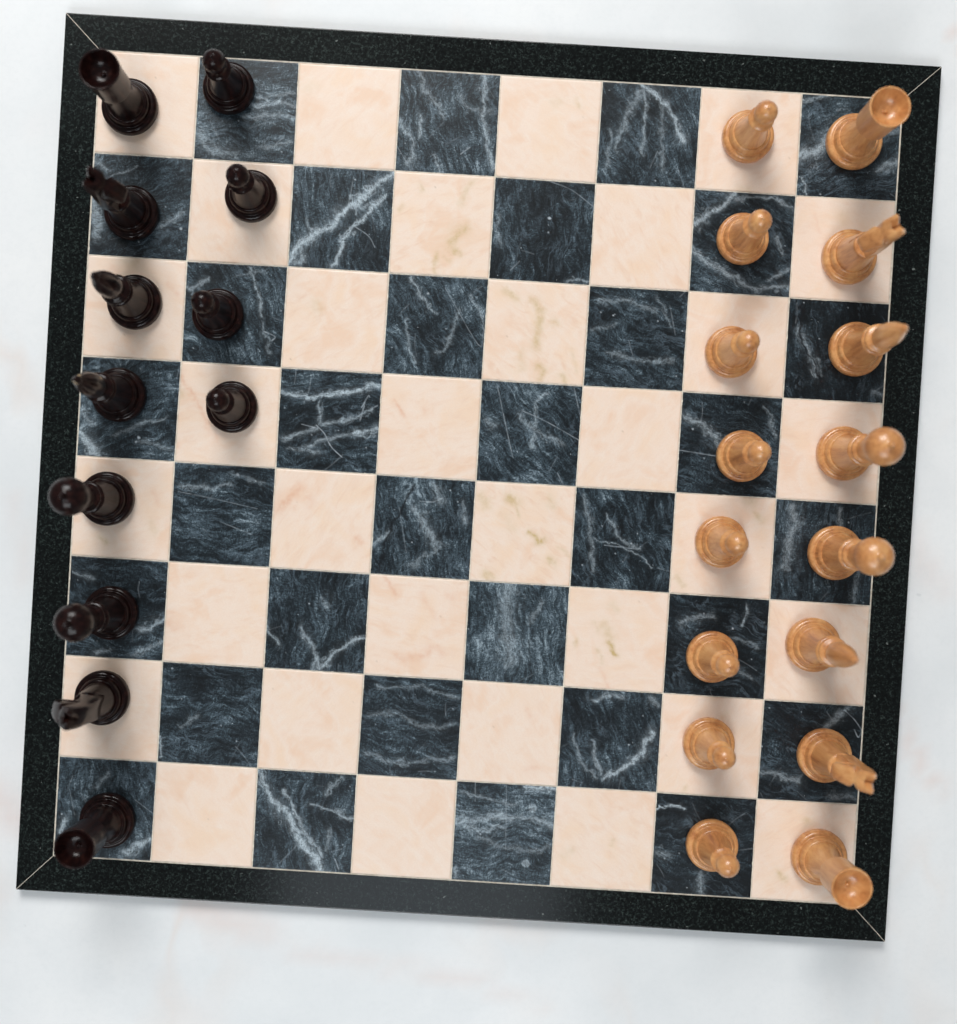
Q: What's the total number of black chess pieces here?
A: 12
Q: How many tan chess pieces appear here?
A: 16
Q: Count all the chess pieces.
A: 28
